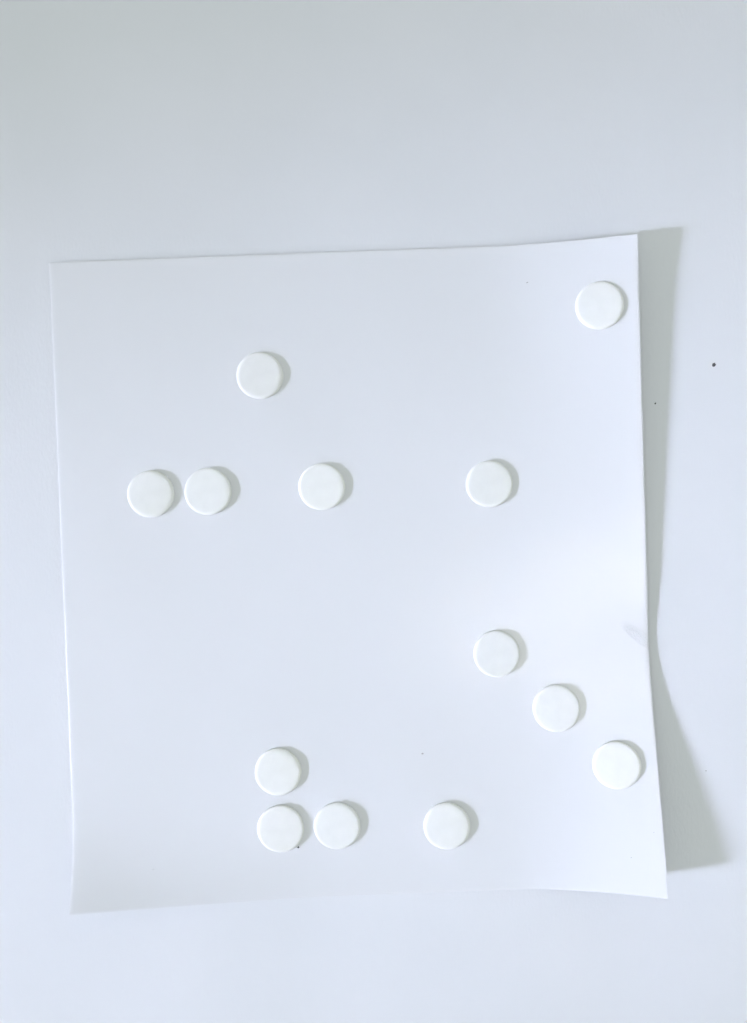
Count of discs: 13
